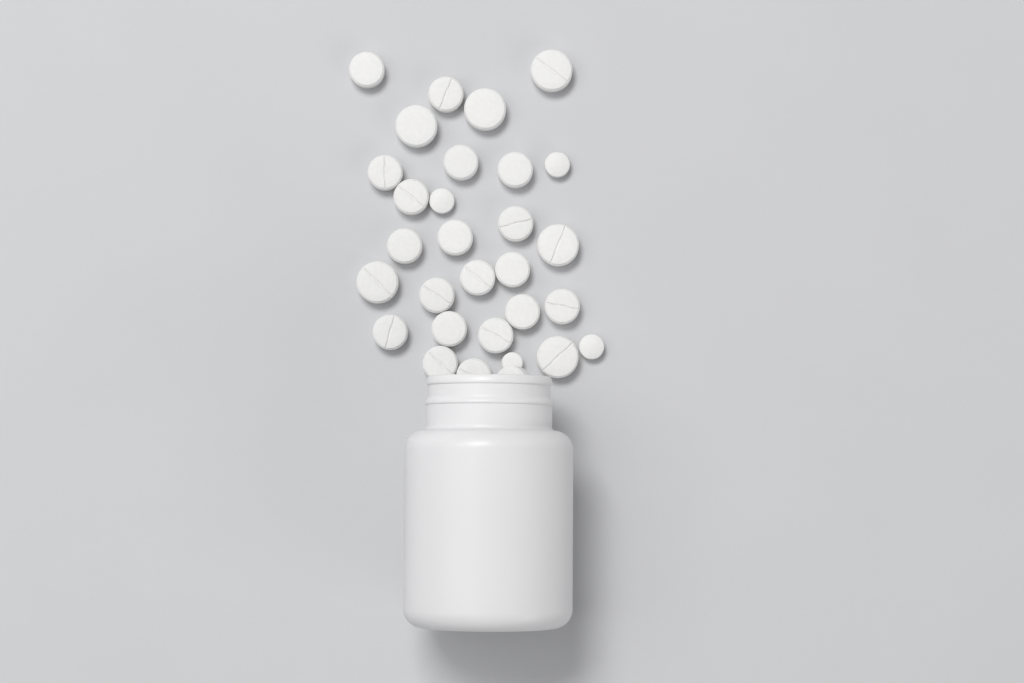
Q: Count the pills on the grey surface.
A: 30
